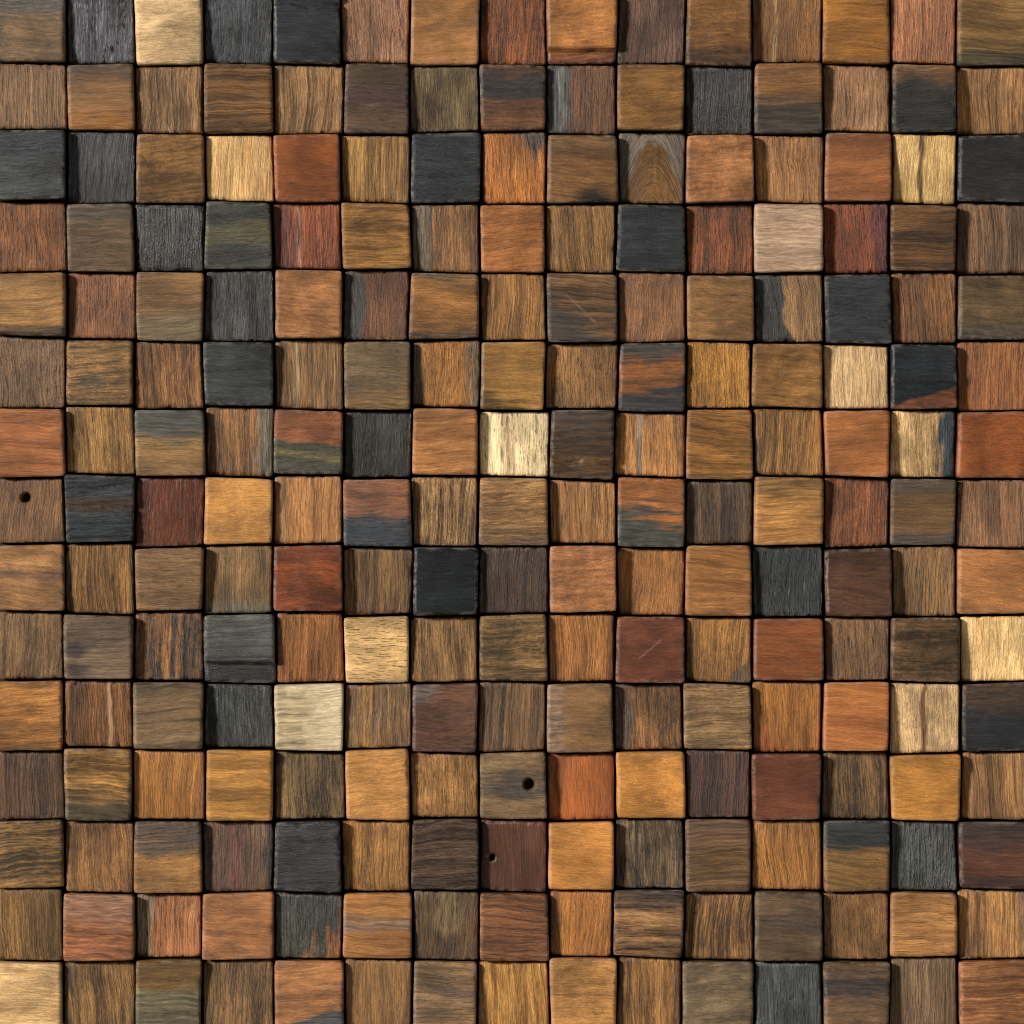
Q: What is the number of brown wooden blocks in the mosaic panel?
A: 186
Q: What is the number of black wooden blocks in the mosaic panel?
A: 27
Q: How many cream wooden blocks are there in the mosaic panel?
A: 12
